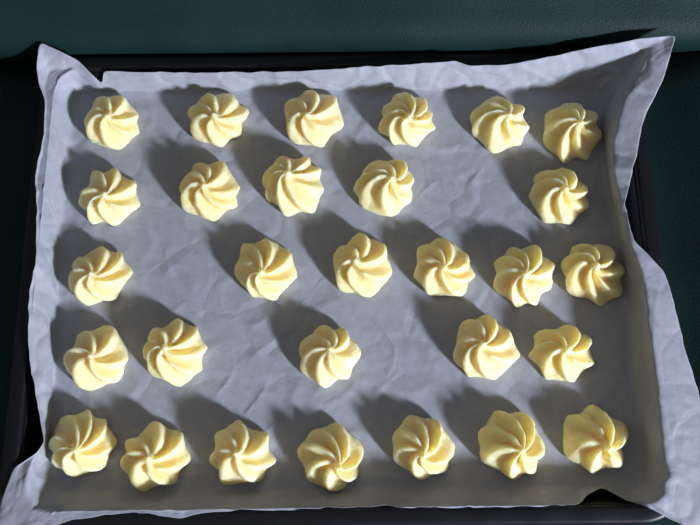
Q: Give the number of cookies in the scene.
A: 29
